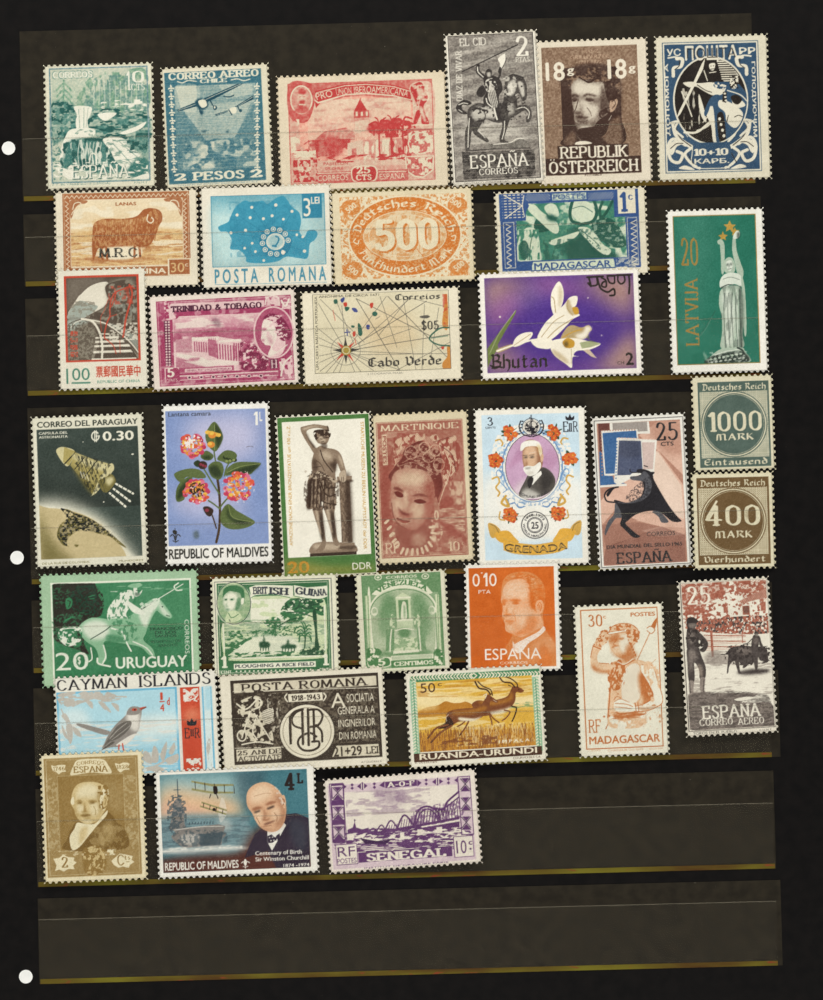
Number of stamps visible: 35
